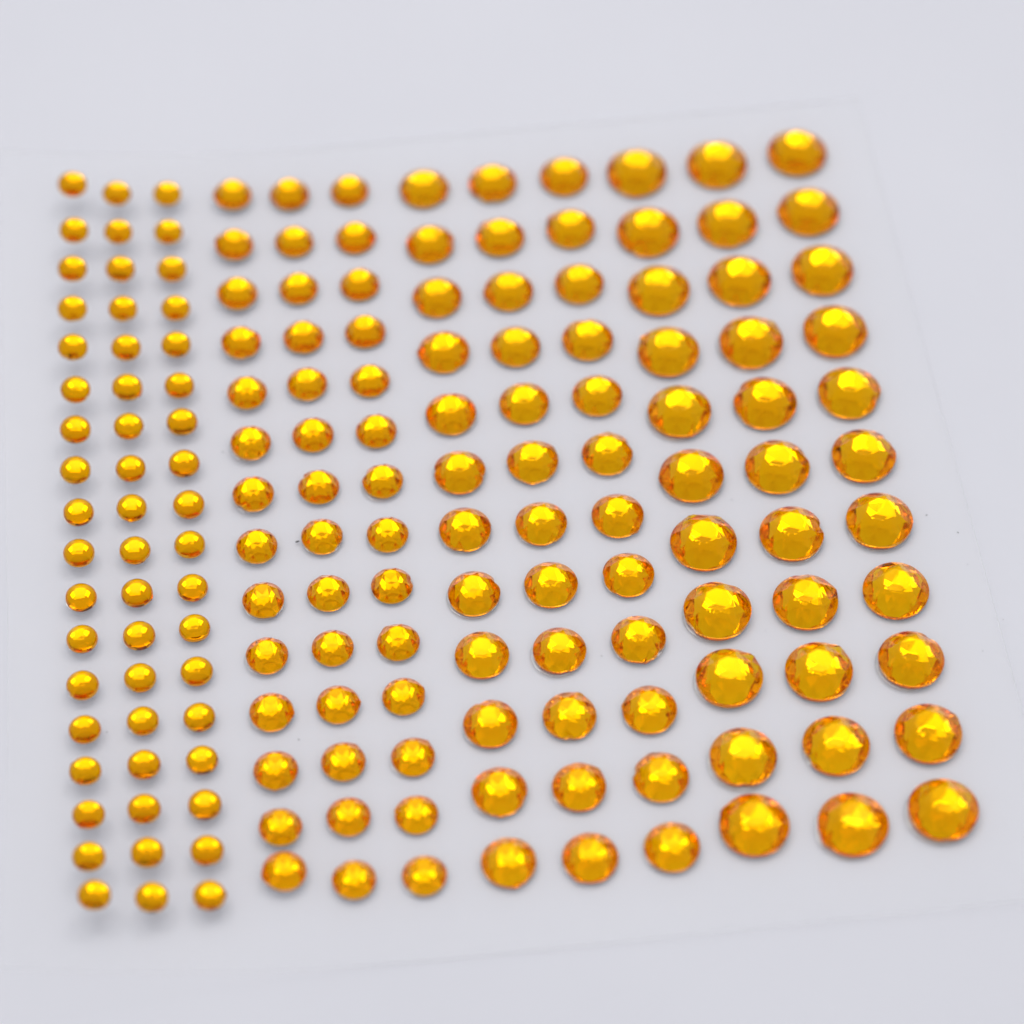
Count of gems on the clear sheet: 165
